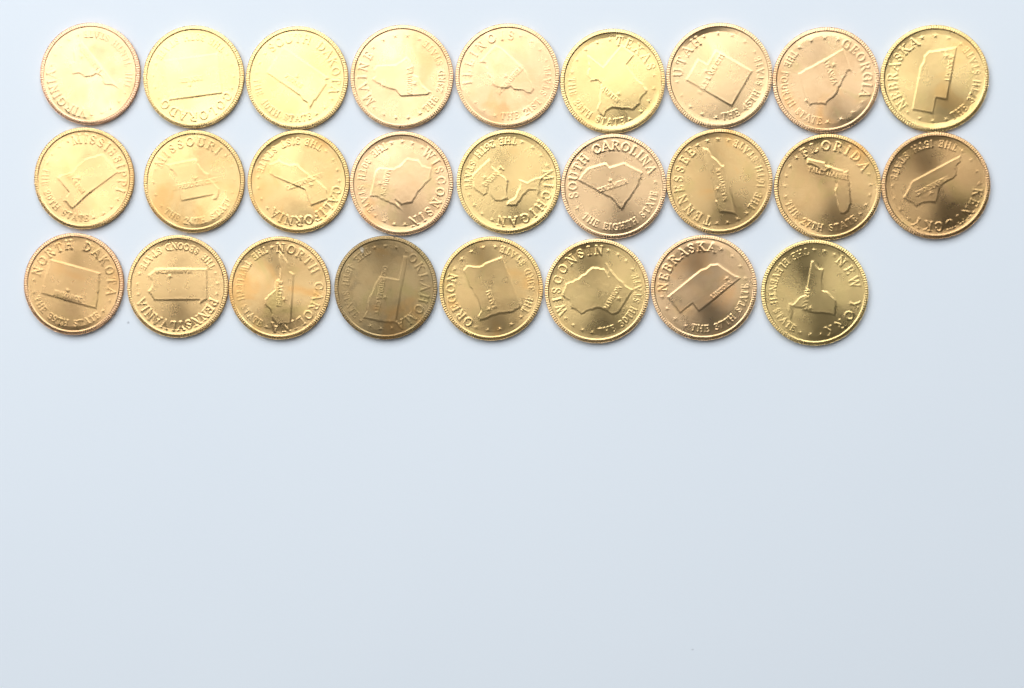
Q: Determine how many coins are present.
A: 26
